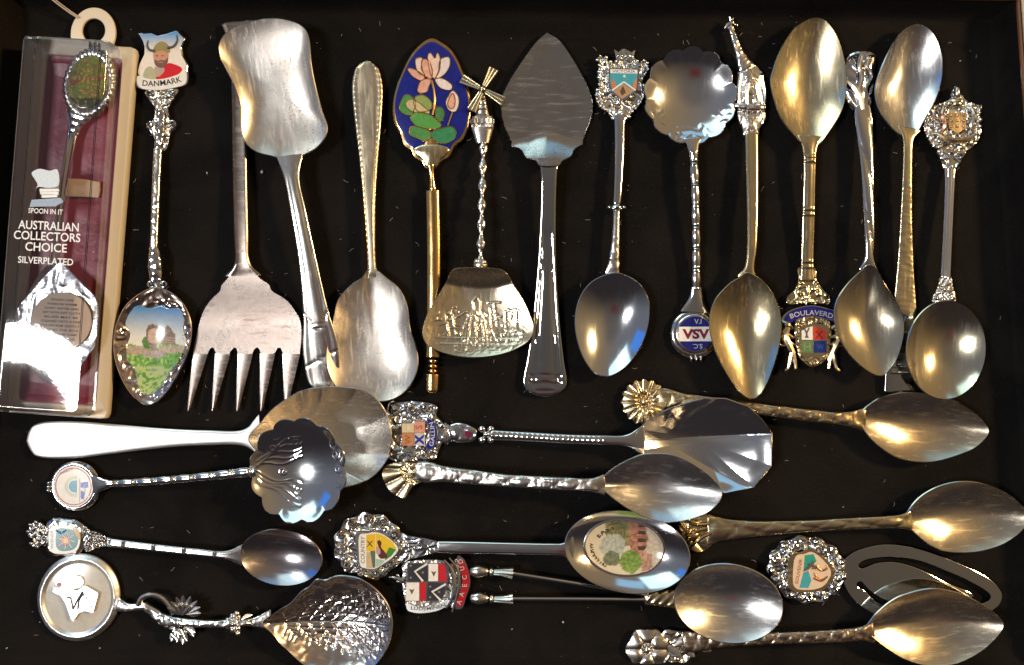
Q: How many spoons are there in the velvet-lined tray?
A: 24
